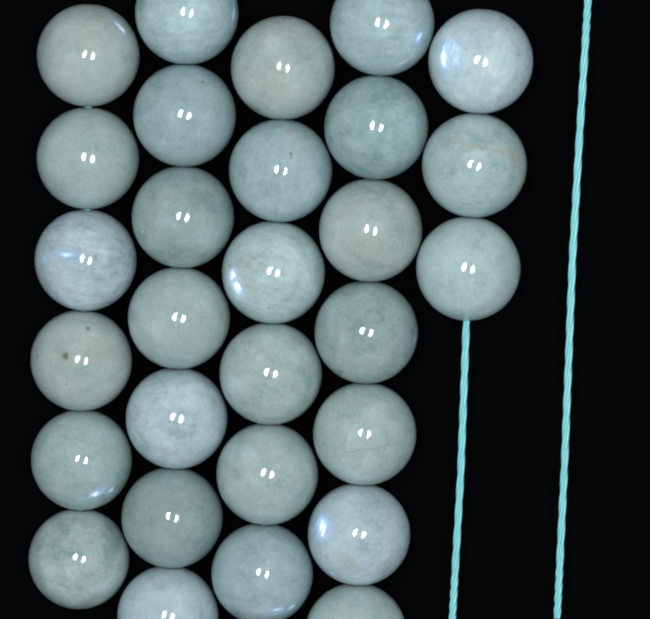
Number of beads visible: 29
